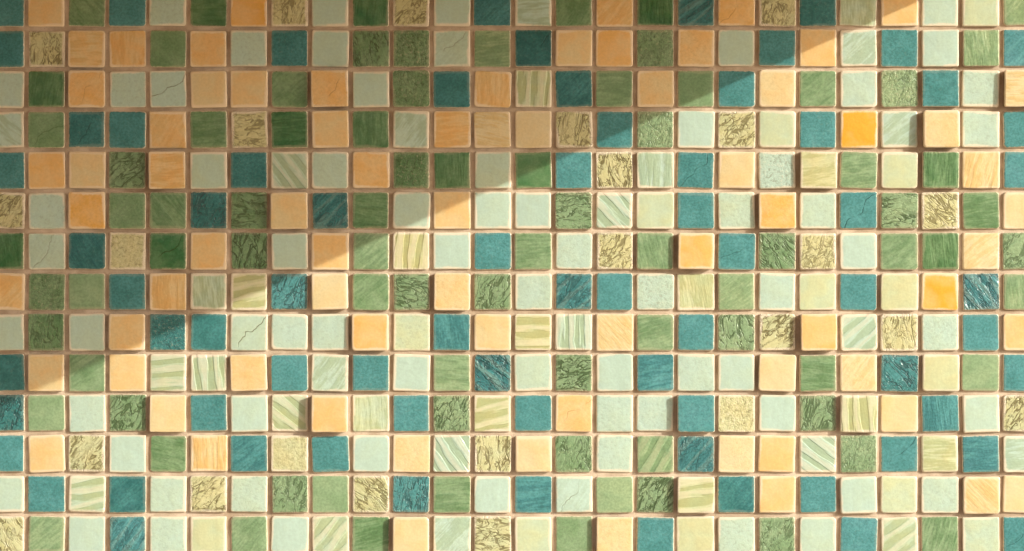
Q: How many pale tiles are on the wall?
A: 138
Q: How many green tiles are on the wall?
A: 81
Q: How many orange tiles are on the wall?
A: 73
